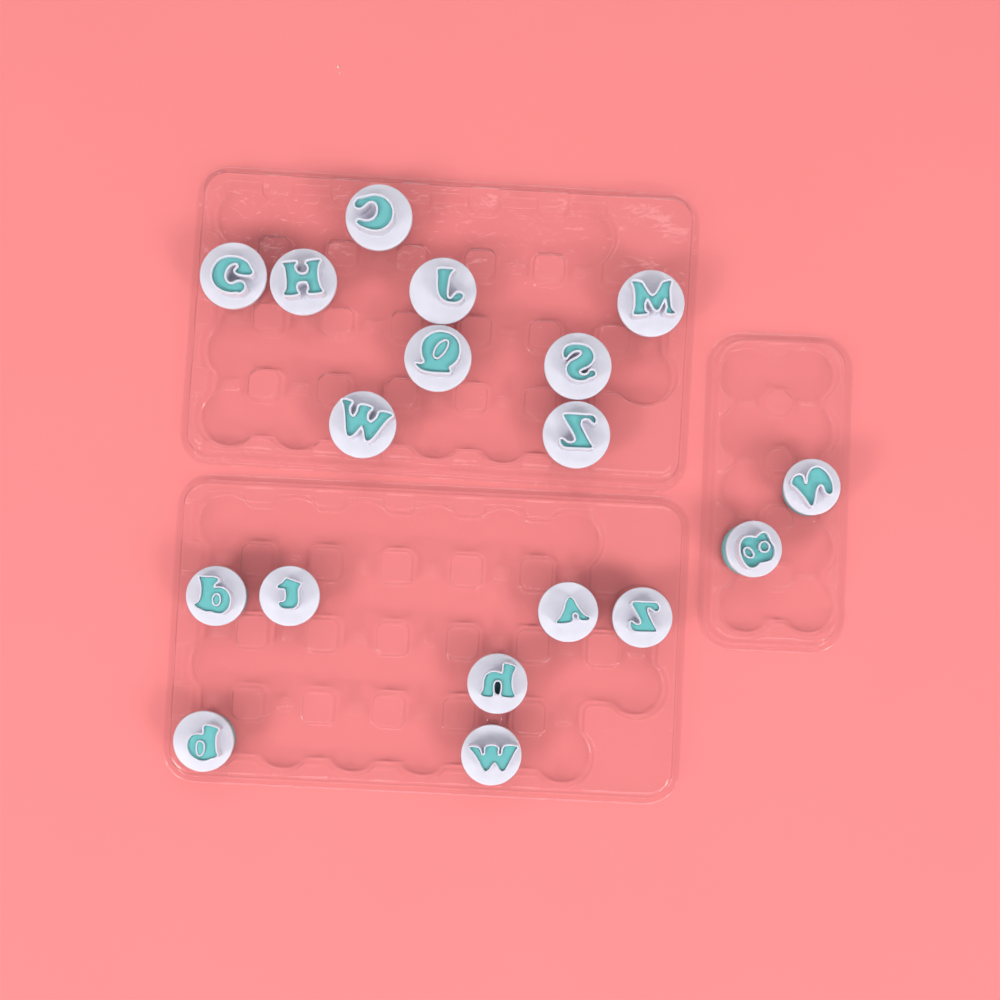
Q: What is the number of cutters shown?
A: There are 18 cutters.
